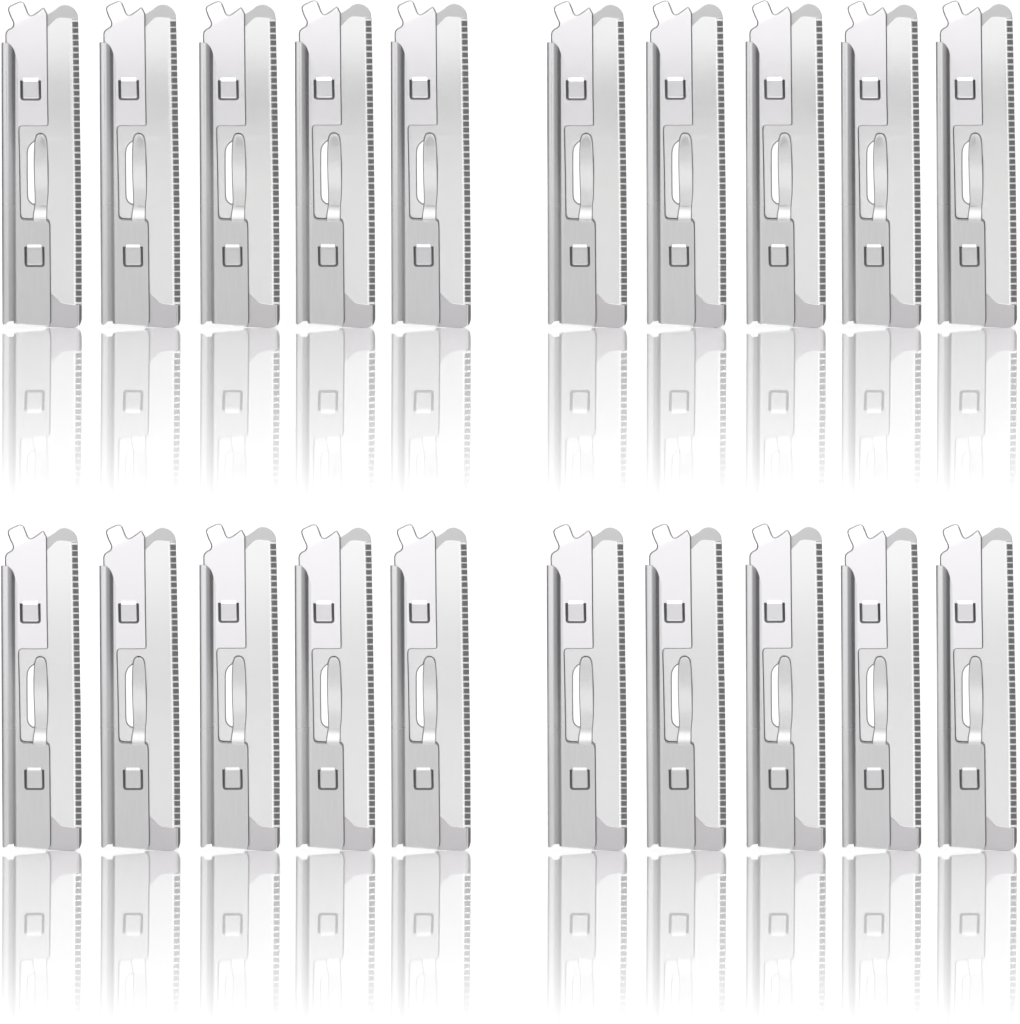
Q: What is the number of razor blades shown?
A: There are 20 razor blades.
